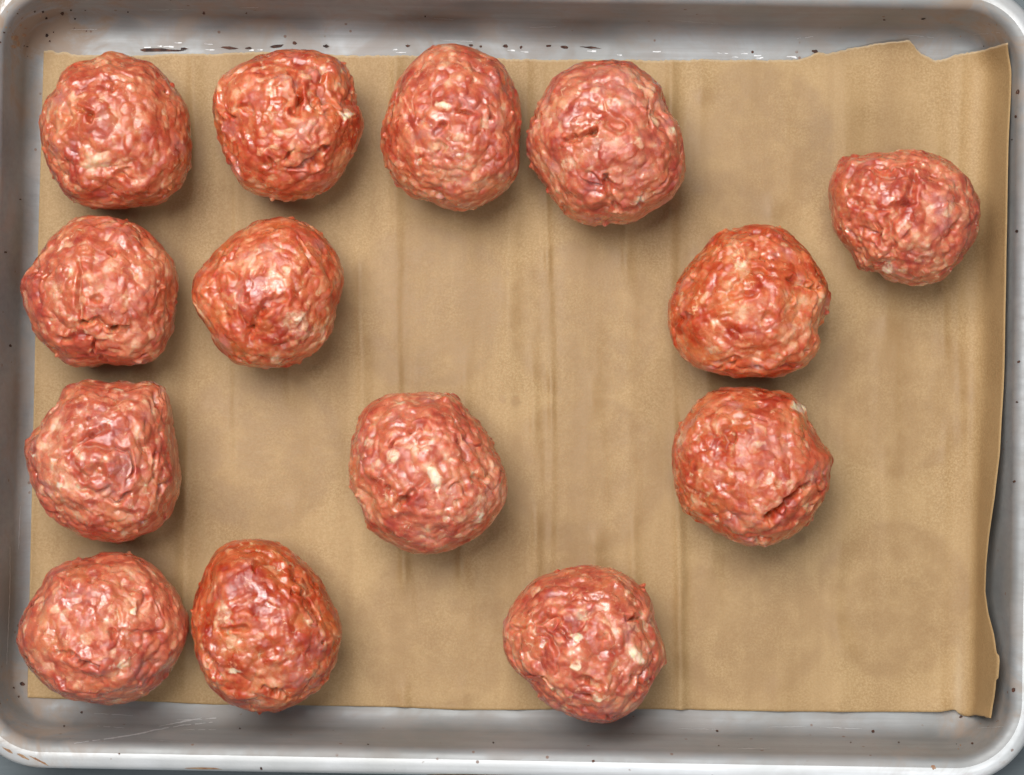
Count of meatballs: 14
